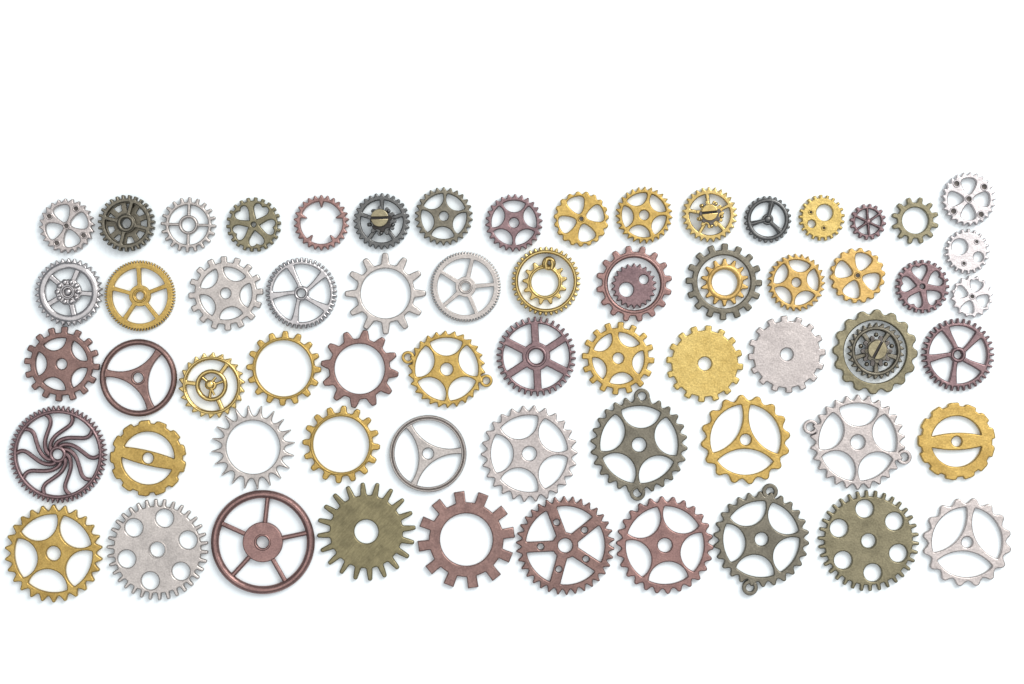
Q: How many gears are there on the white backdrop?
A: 66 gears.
